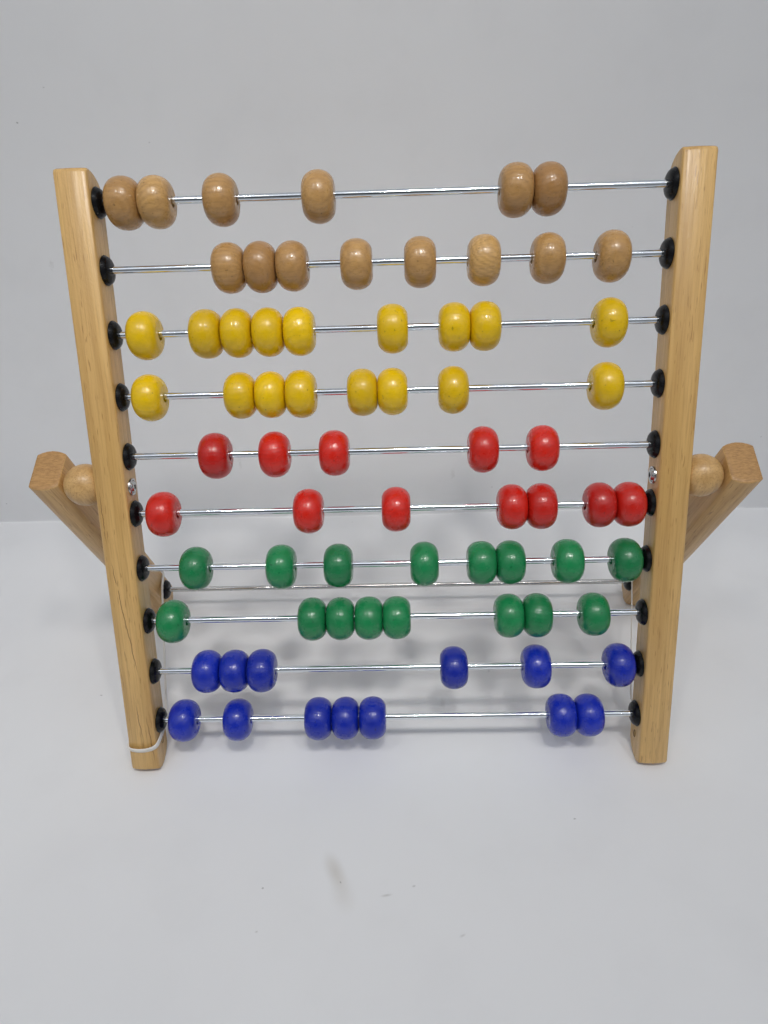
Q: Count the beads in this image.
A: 72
